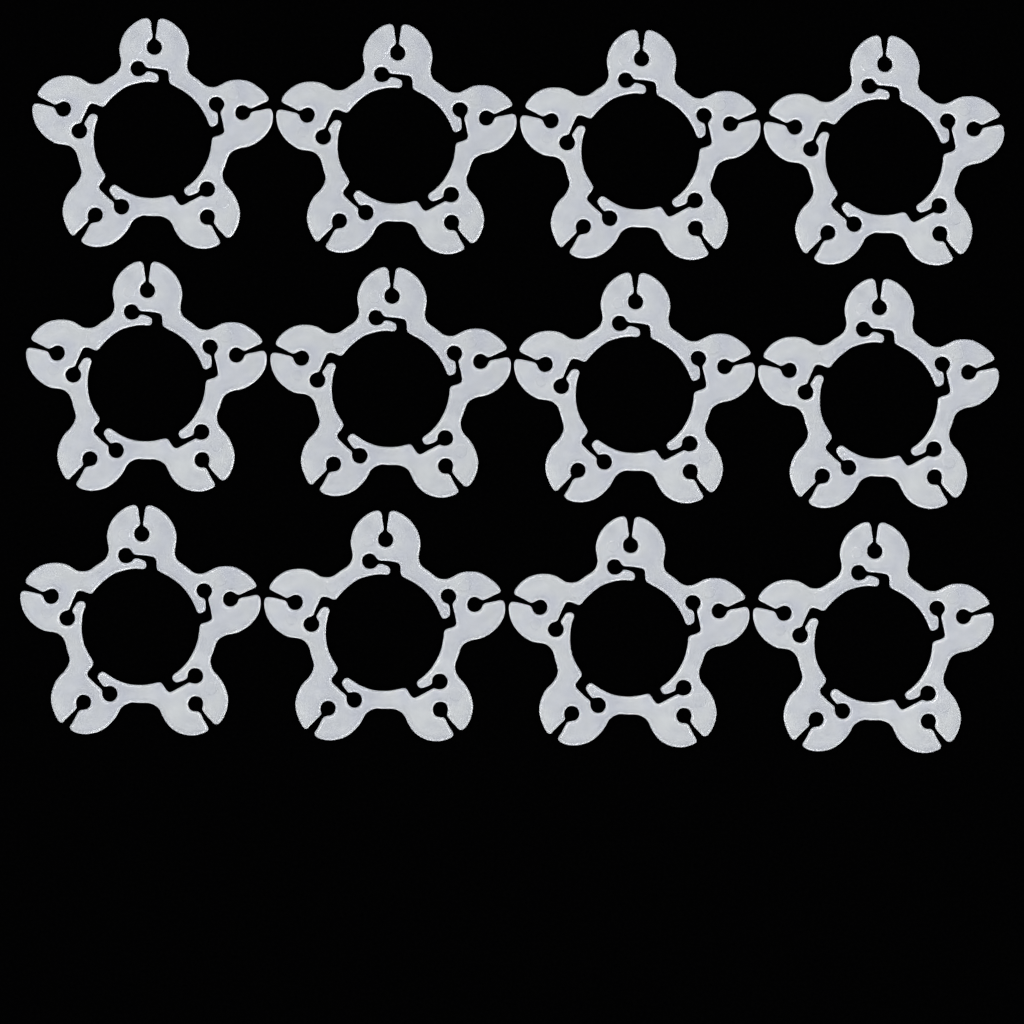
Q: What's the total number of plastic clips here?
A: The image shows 12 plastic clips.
